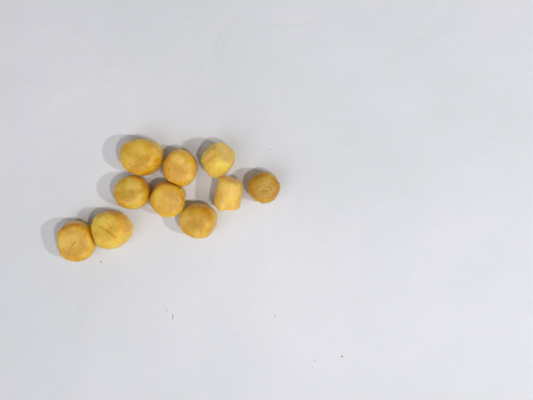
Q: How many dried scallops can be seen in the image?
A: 10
